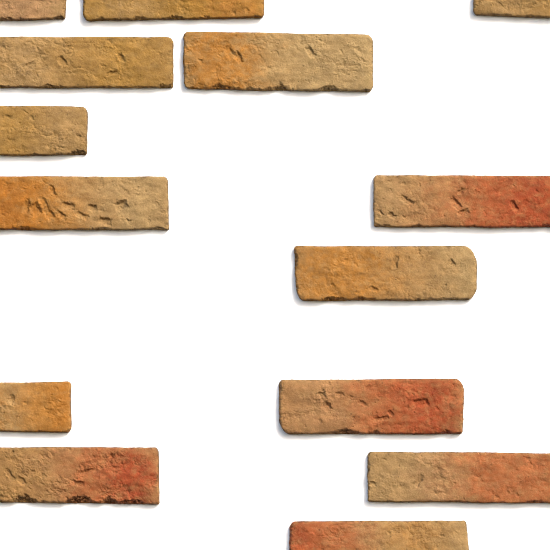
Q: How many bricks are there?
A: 14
